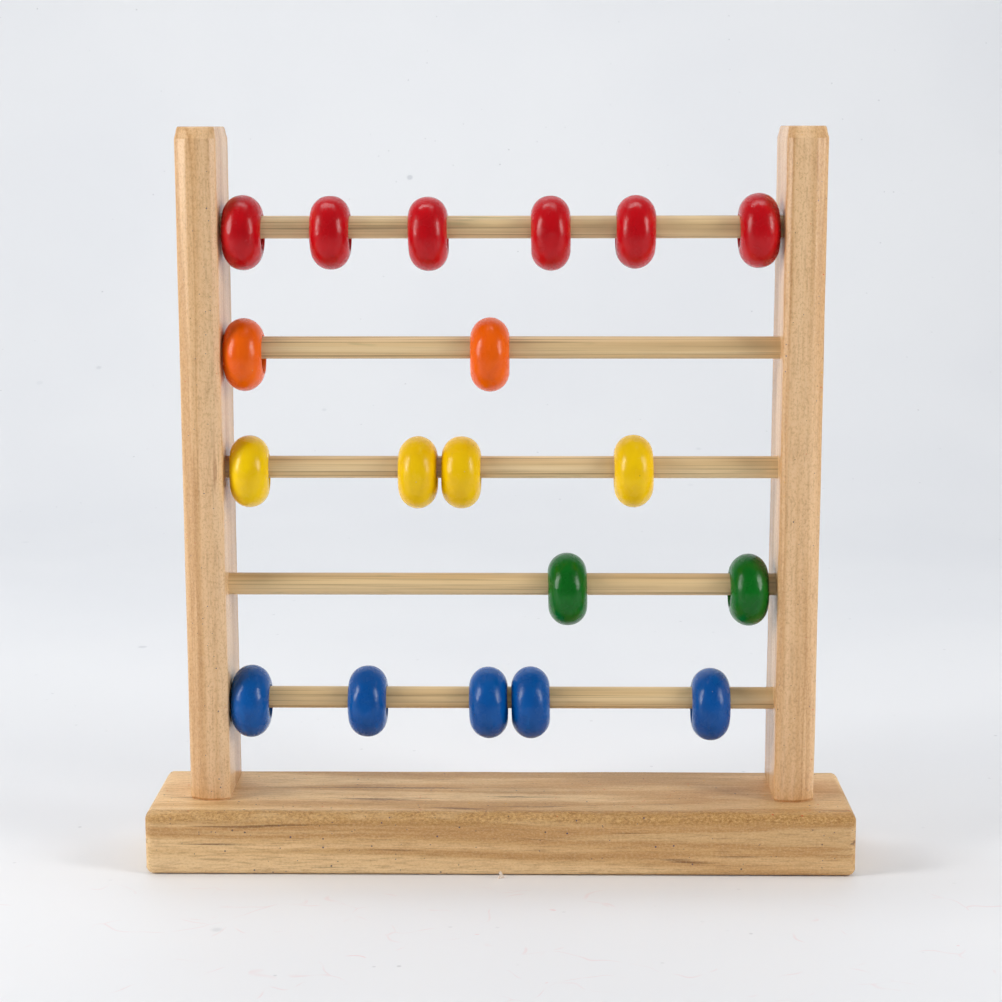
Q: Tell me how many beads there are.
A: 19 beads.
